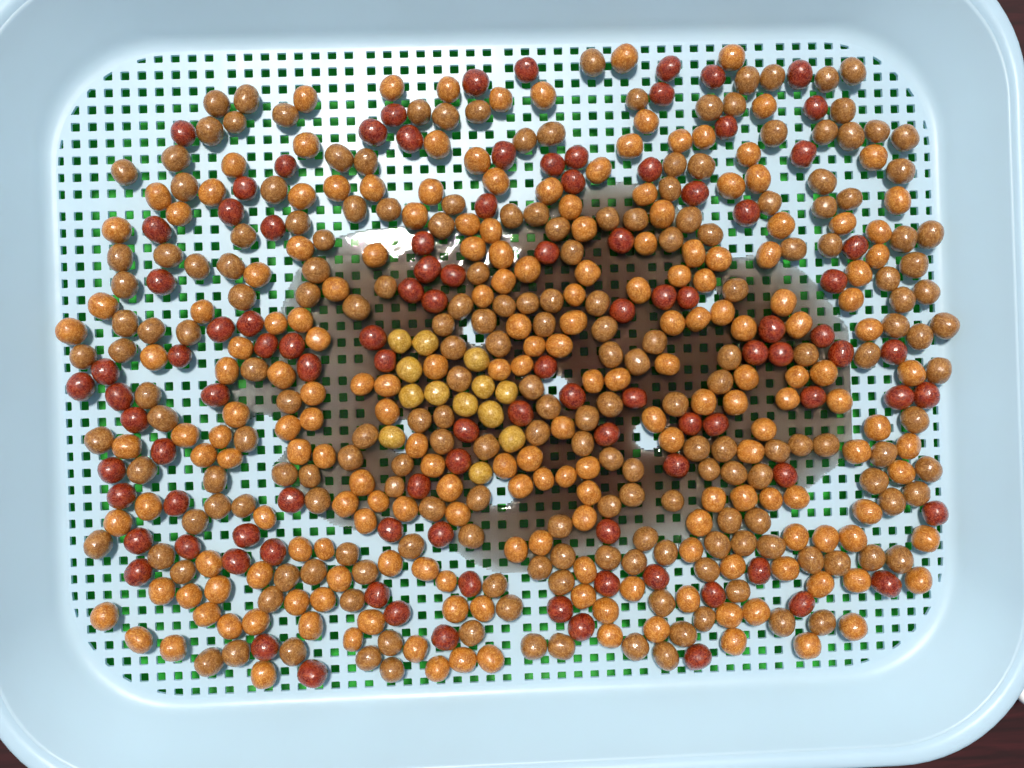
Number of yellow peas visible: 13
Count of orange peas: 200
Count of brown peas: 200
